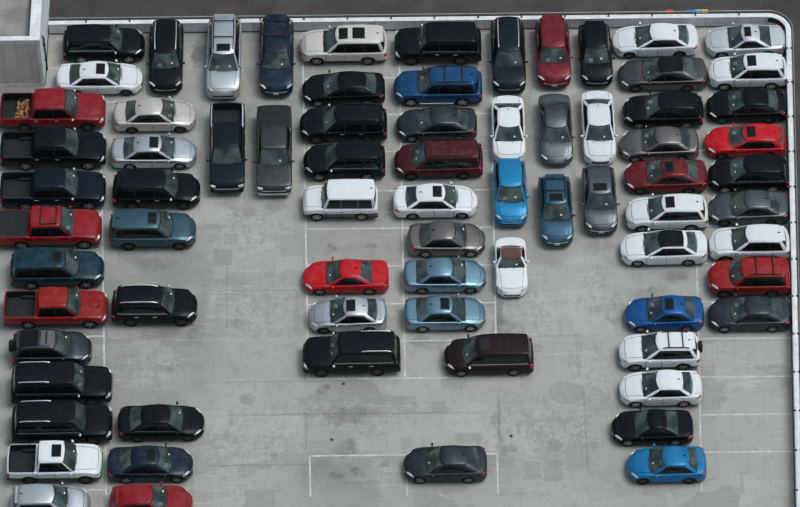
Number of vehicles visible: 75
